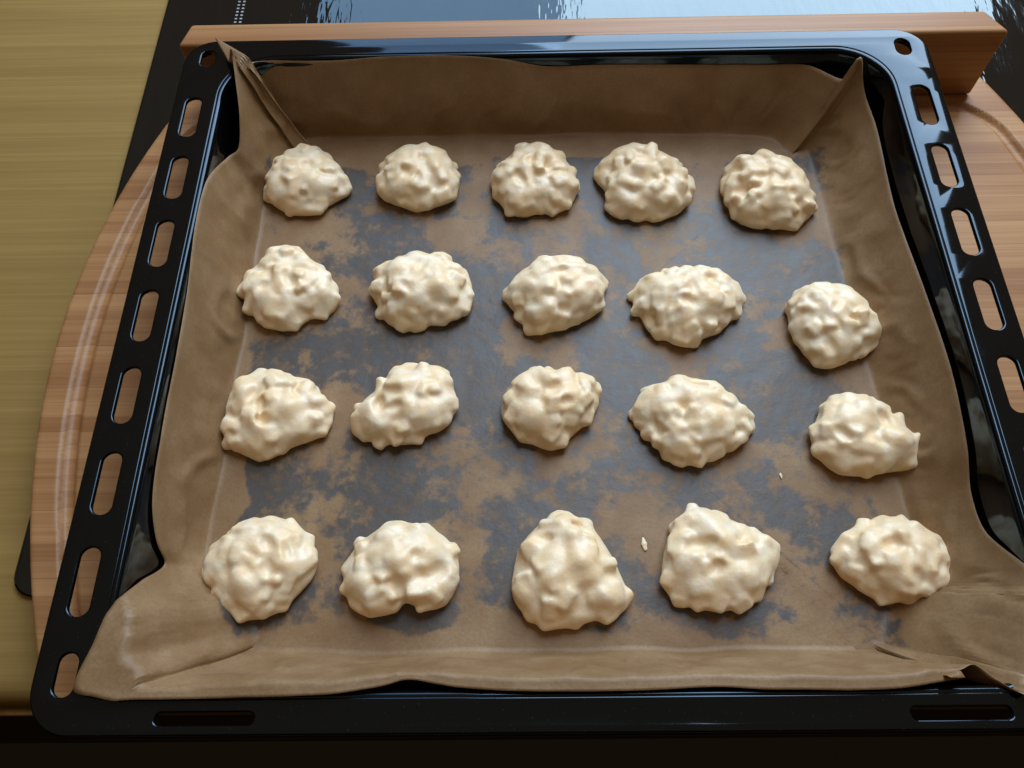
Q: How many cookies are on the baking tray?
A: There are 20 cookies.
